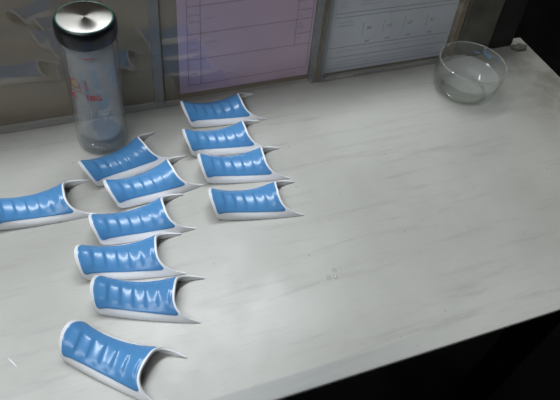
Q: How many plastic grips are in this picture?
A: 11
